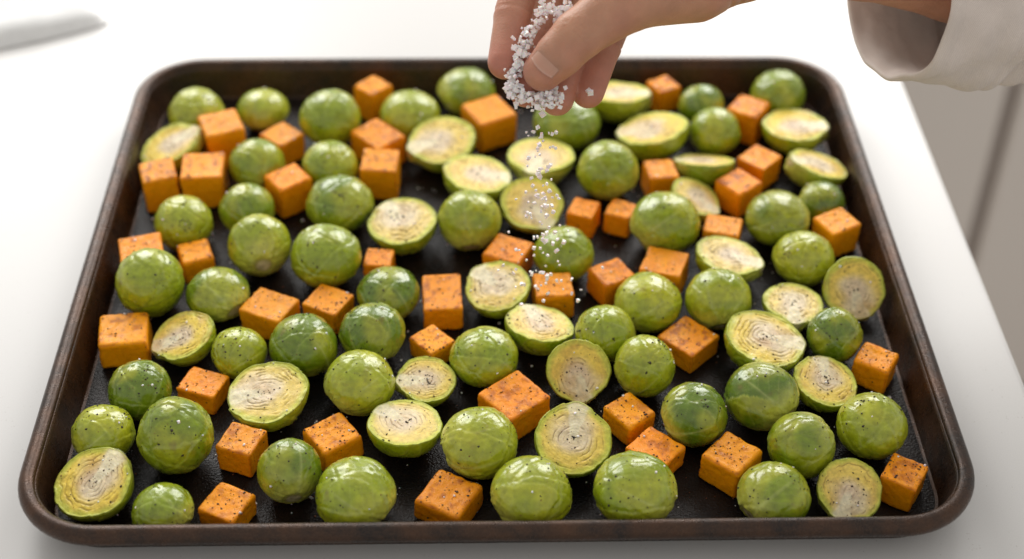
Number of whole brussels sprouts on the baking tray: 50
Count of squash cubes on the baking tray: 42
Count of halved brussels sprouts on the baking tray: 27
